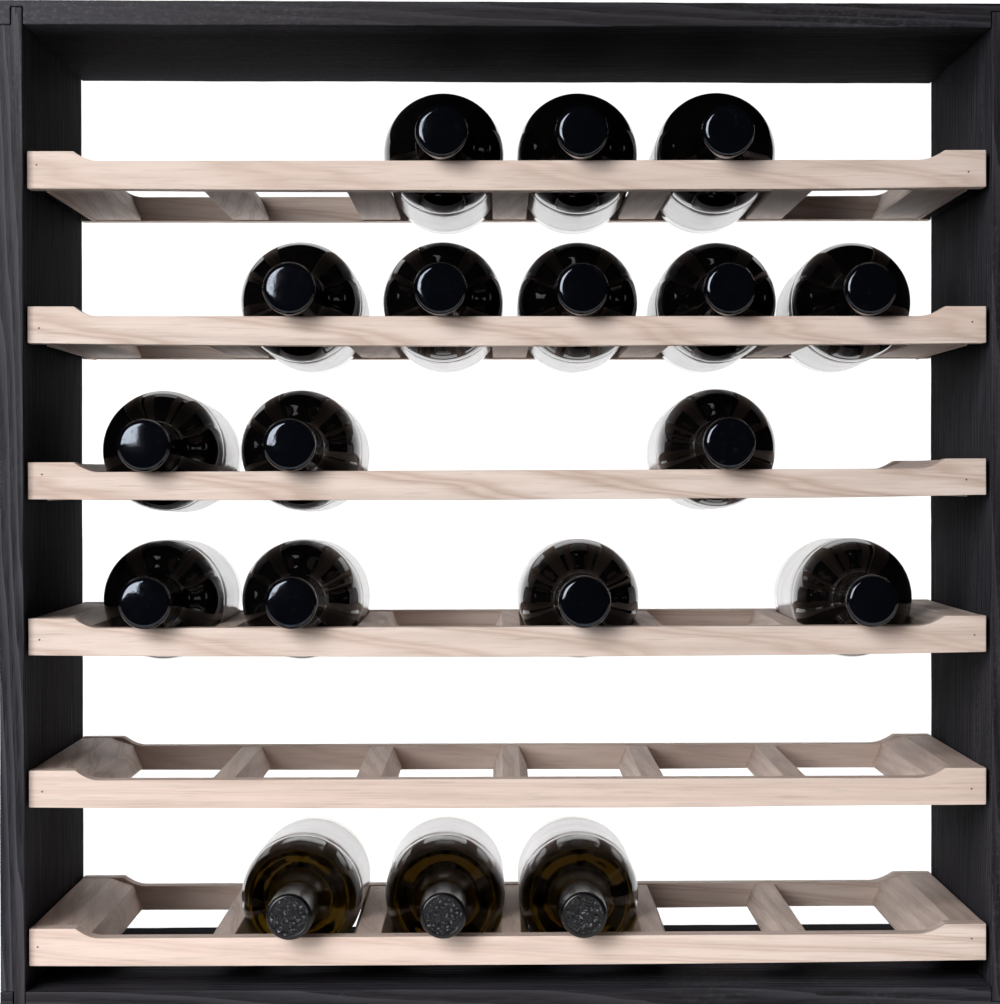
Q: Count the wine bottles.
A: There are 18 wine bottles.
